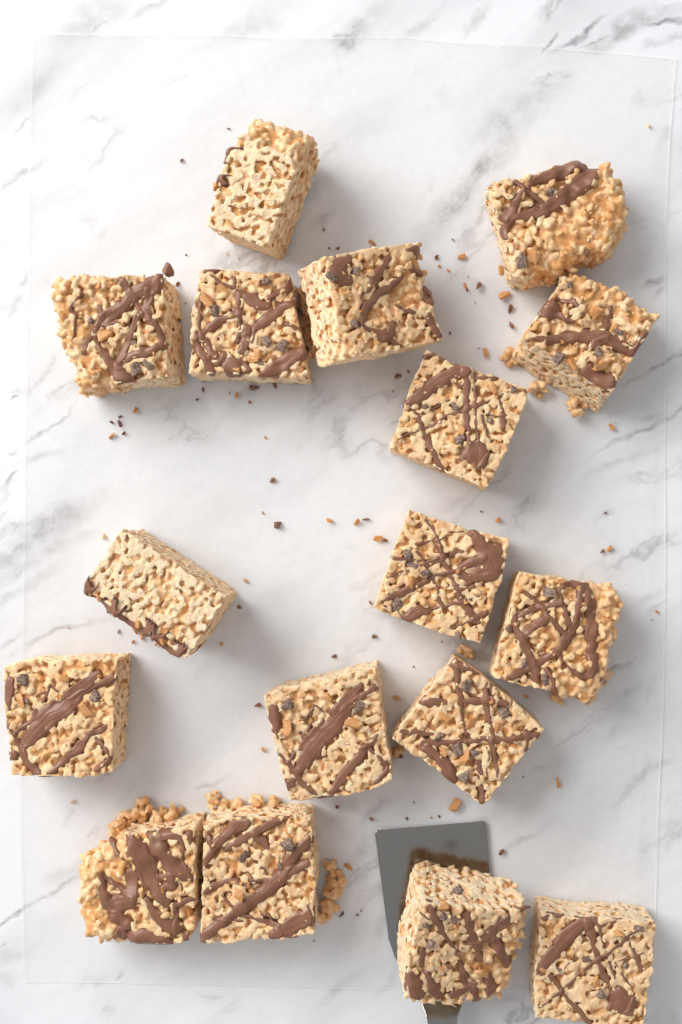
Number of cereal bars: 17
